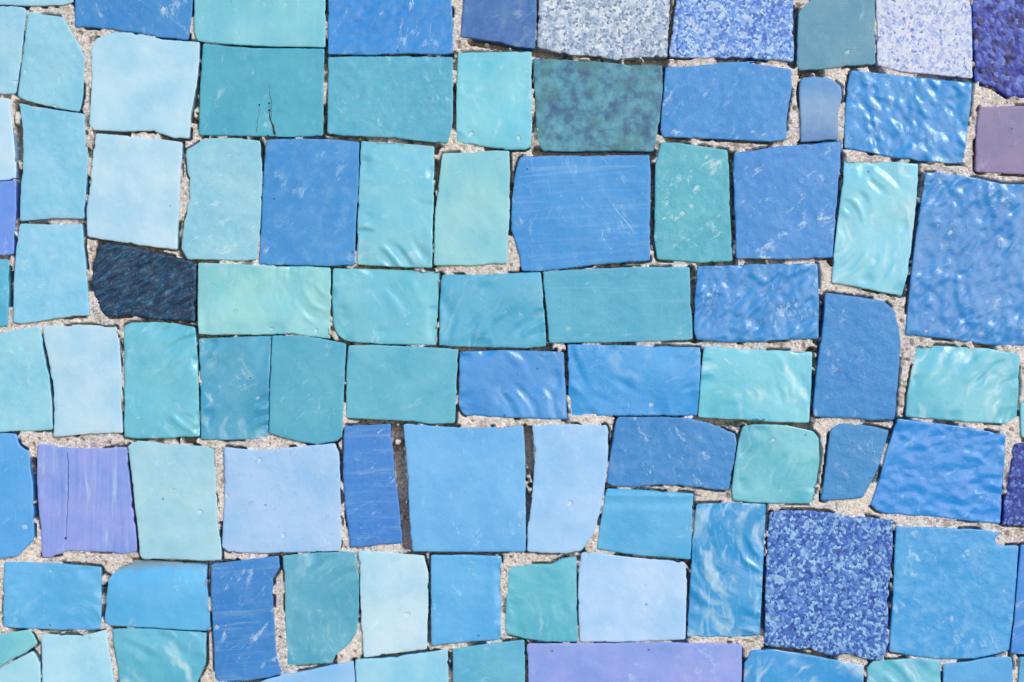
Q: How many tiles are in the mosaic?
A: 91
